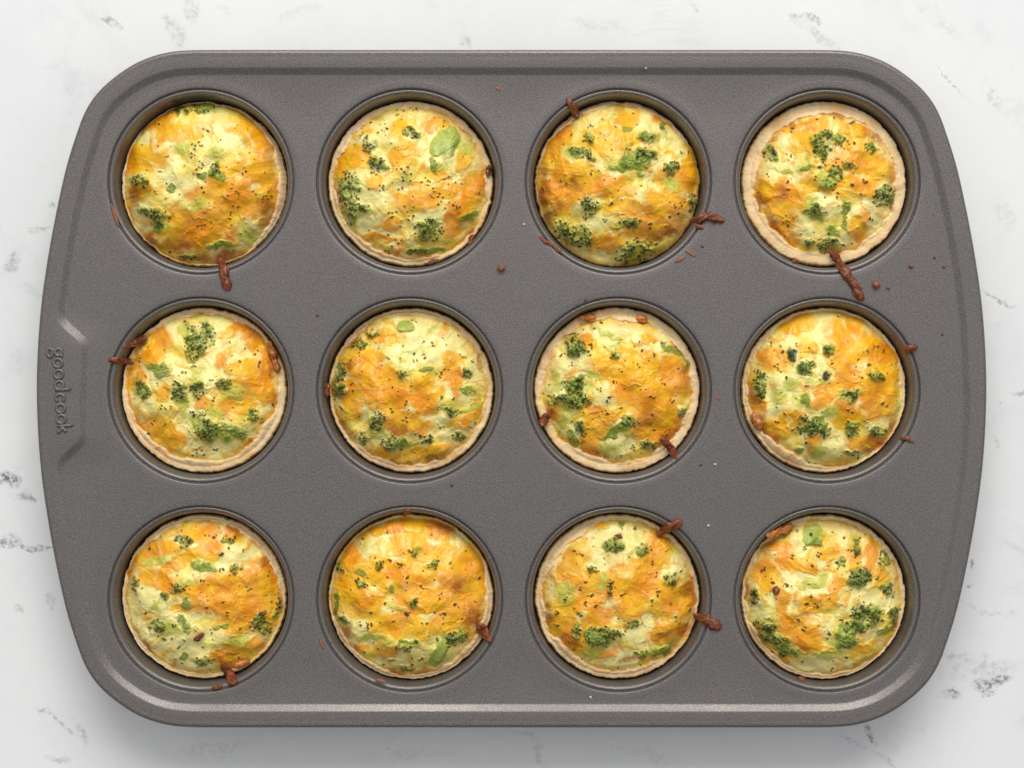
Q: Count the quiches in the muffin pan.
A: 12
